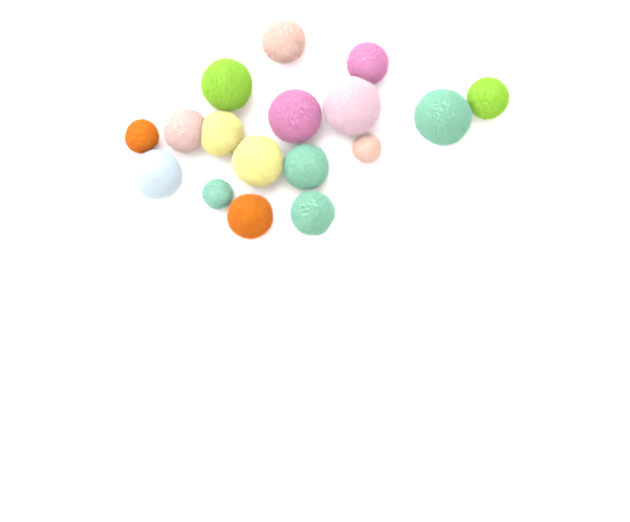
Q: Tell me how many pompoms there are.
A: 17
